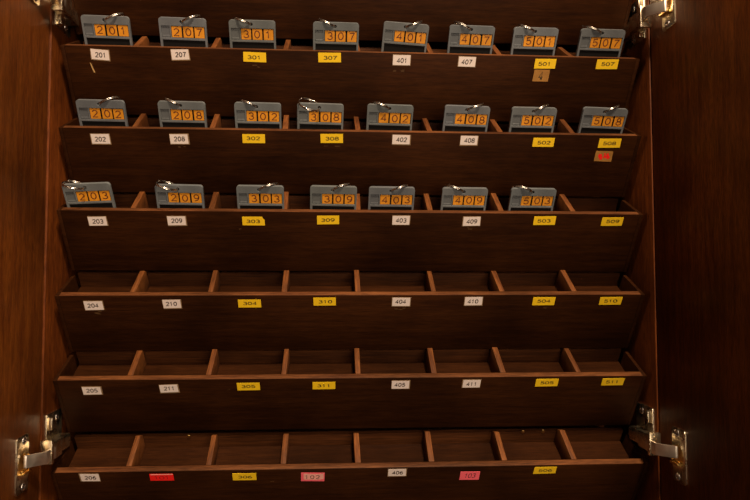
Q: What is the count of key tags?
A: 23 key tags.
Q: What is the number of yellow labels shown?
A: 22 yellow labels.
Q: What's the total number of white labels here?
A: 22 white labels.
